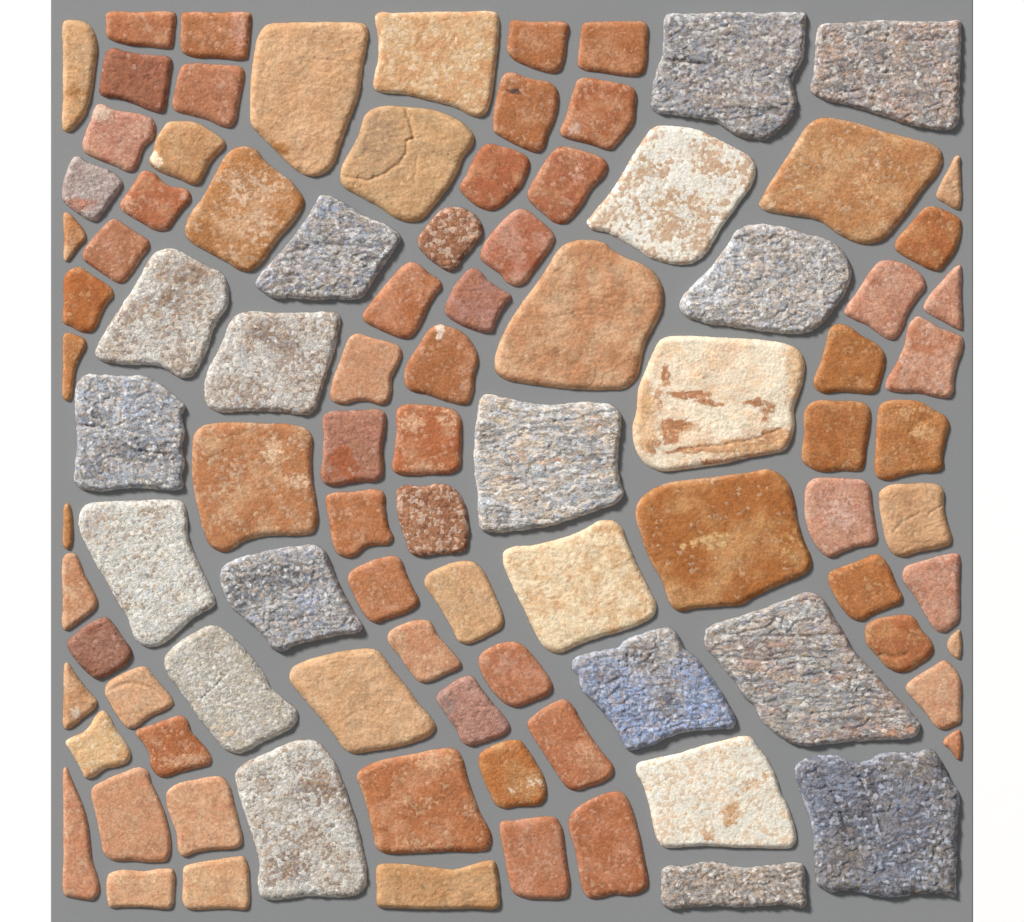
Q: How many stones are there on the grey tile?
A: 97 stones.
